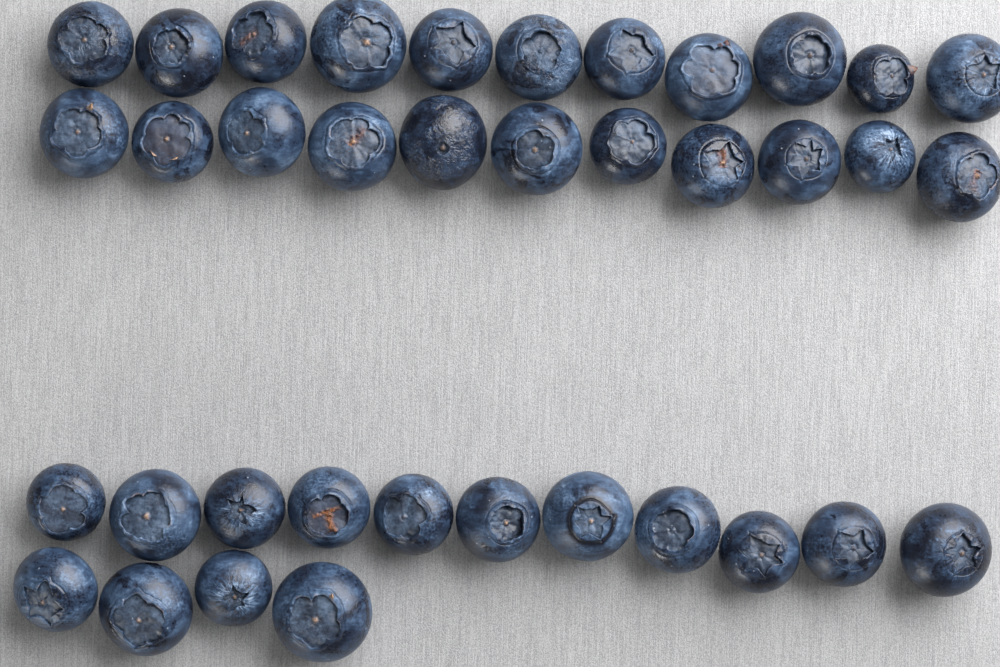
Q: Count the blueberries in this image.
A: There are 37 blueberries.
